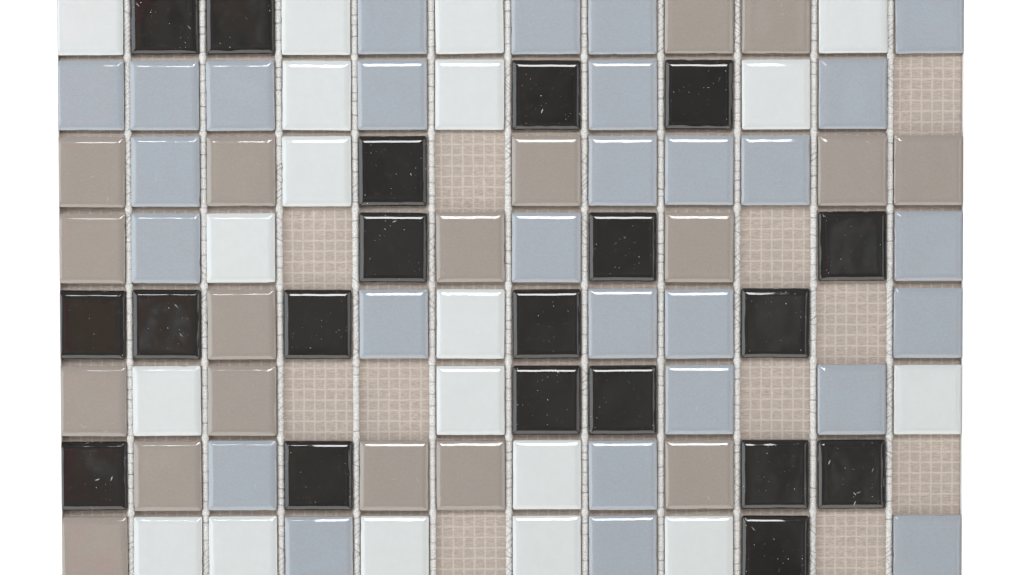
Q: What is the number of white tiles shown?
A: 19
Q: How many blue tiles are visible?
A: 28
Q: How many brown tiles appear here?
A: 18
